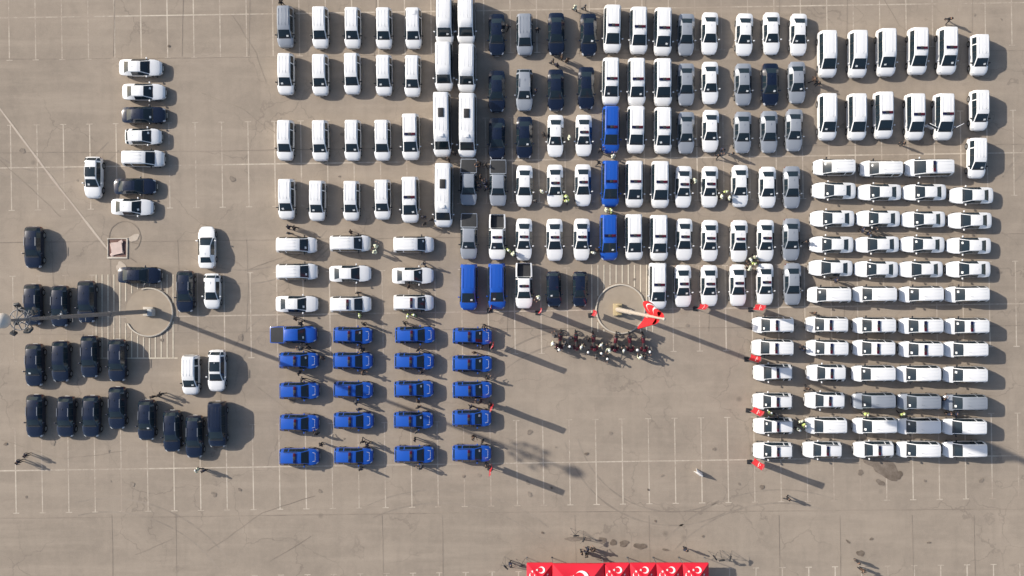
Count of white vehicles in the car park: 149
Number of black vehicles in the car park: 31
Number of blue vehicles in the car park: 25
